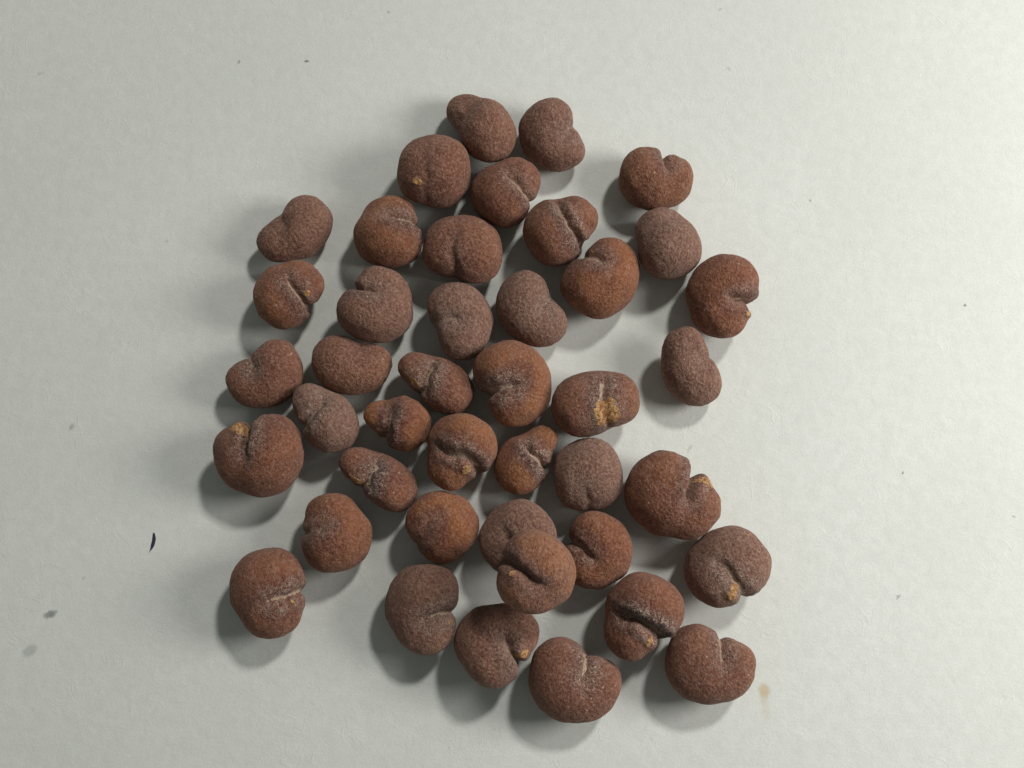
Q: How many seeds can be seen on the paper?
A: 42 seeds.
